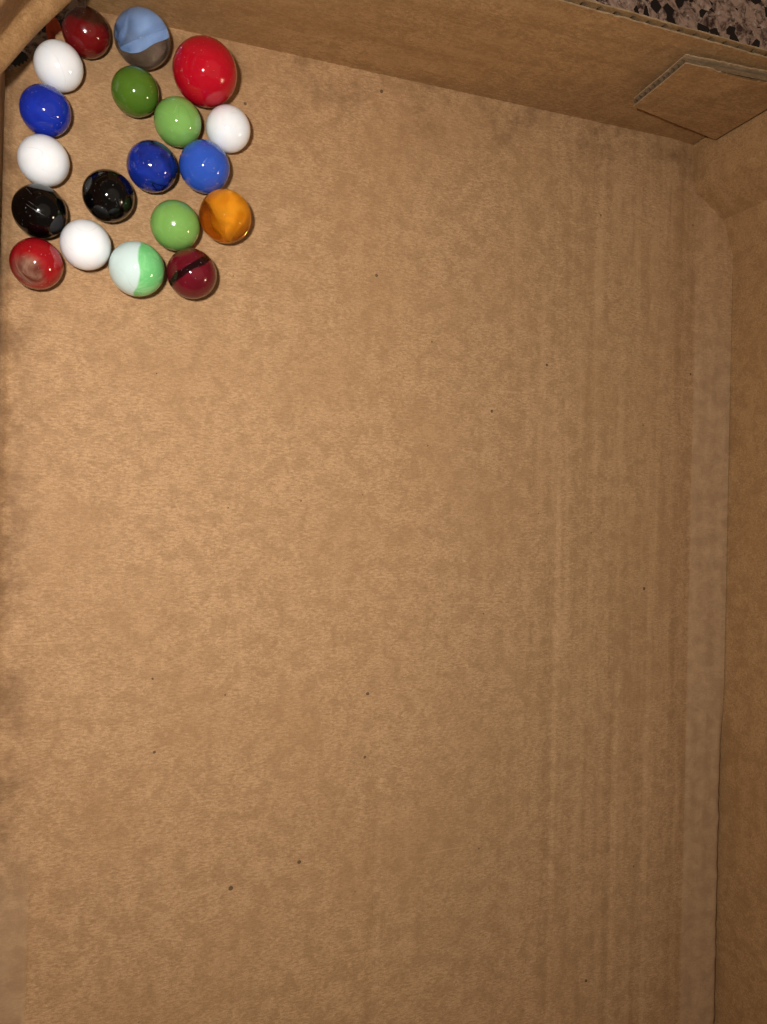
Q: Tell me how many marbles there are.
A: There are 19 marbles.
